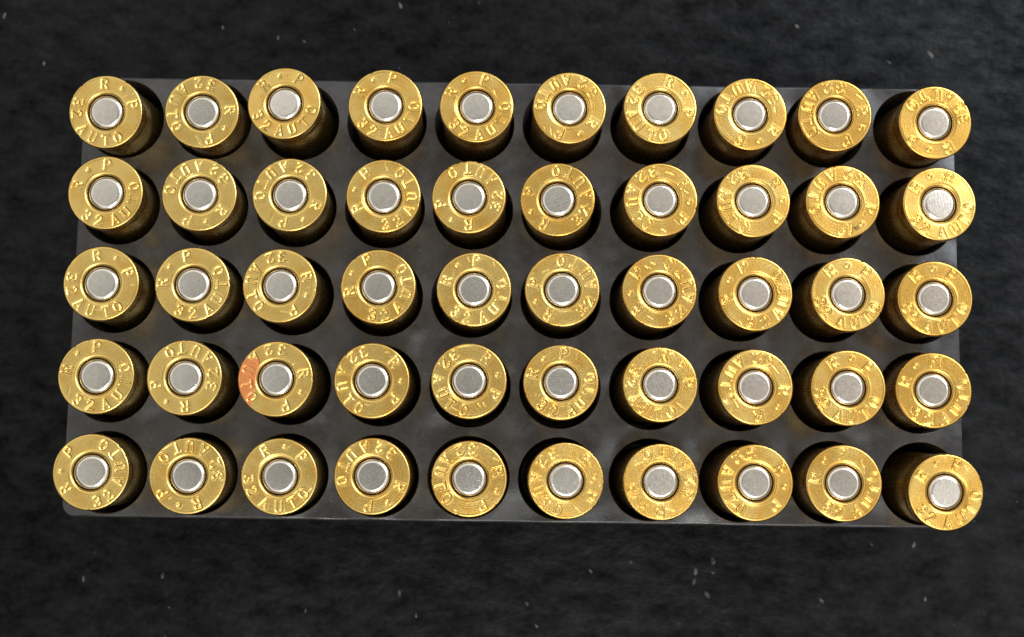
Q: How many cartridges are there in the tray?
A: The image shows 50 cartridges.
